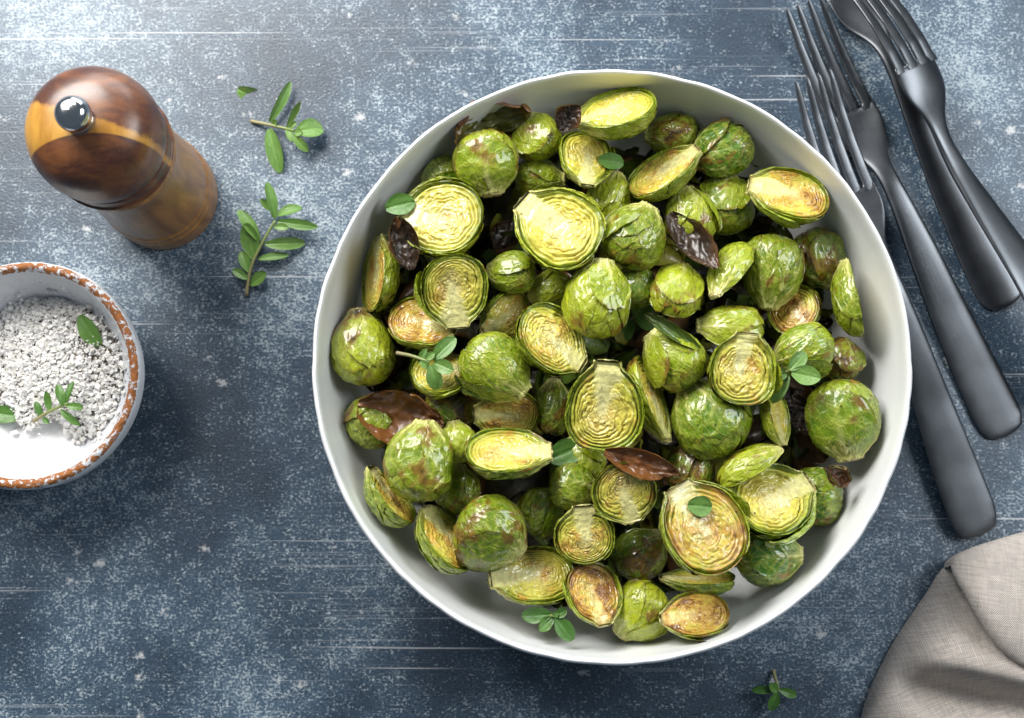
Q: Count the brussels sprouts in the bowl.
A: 72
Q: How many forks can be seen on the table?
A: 4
